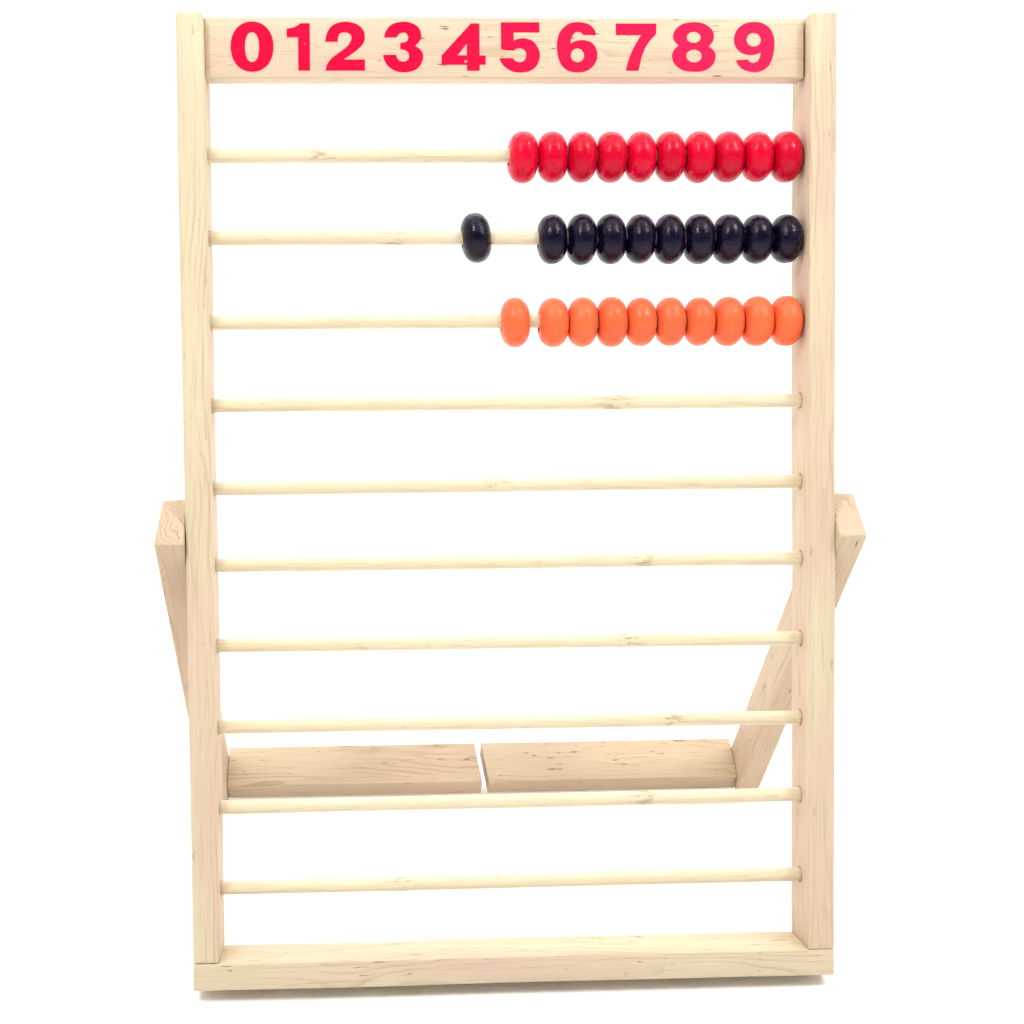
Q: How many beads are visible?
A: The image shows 30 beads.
